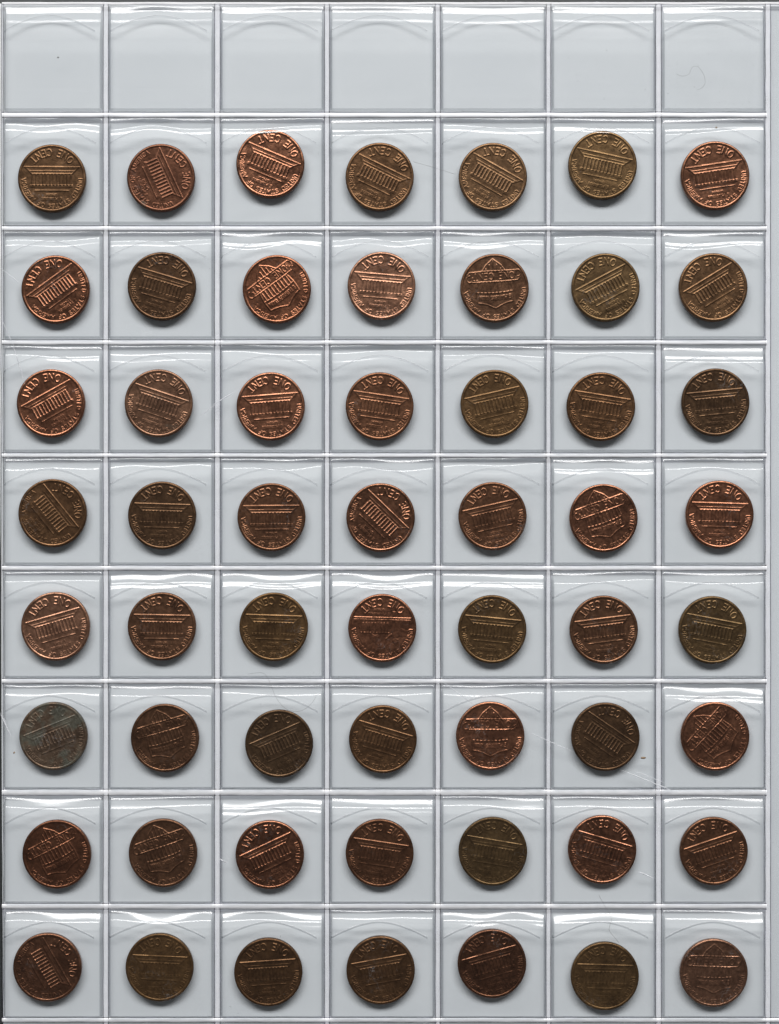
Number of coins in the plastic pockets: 56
